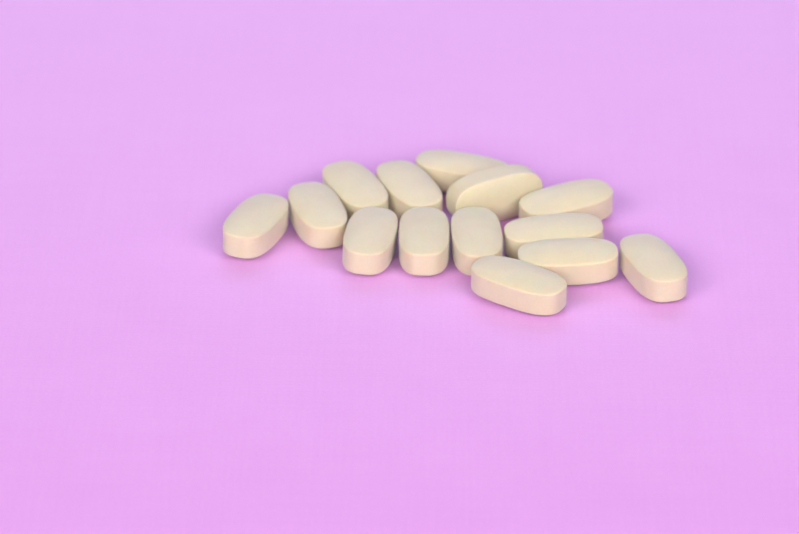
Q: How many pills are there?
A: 14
